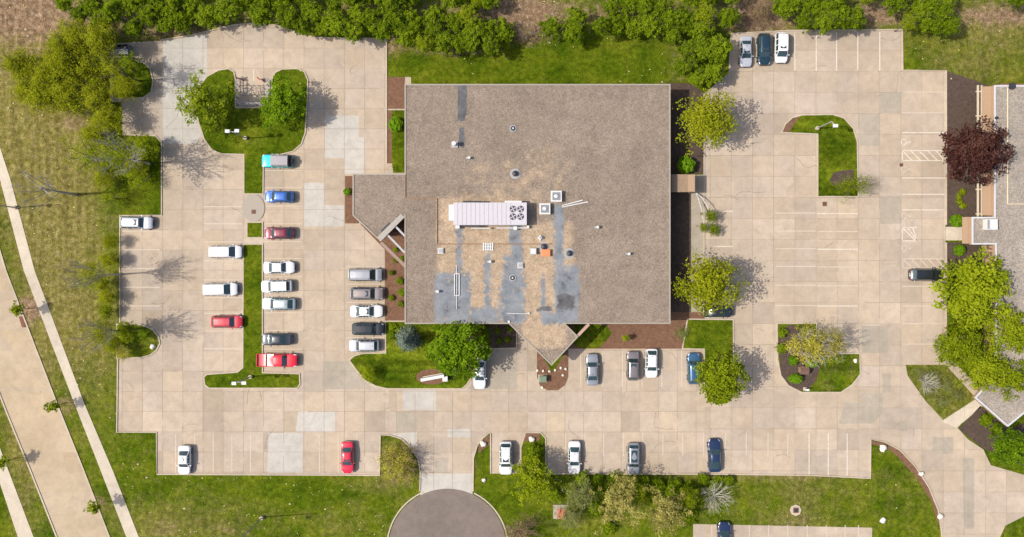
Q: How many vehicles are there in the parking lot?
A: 34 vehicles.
